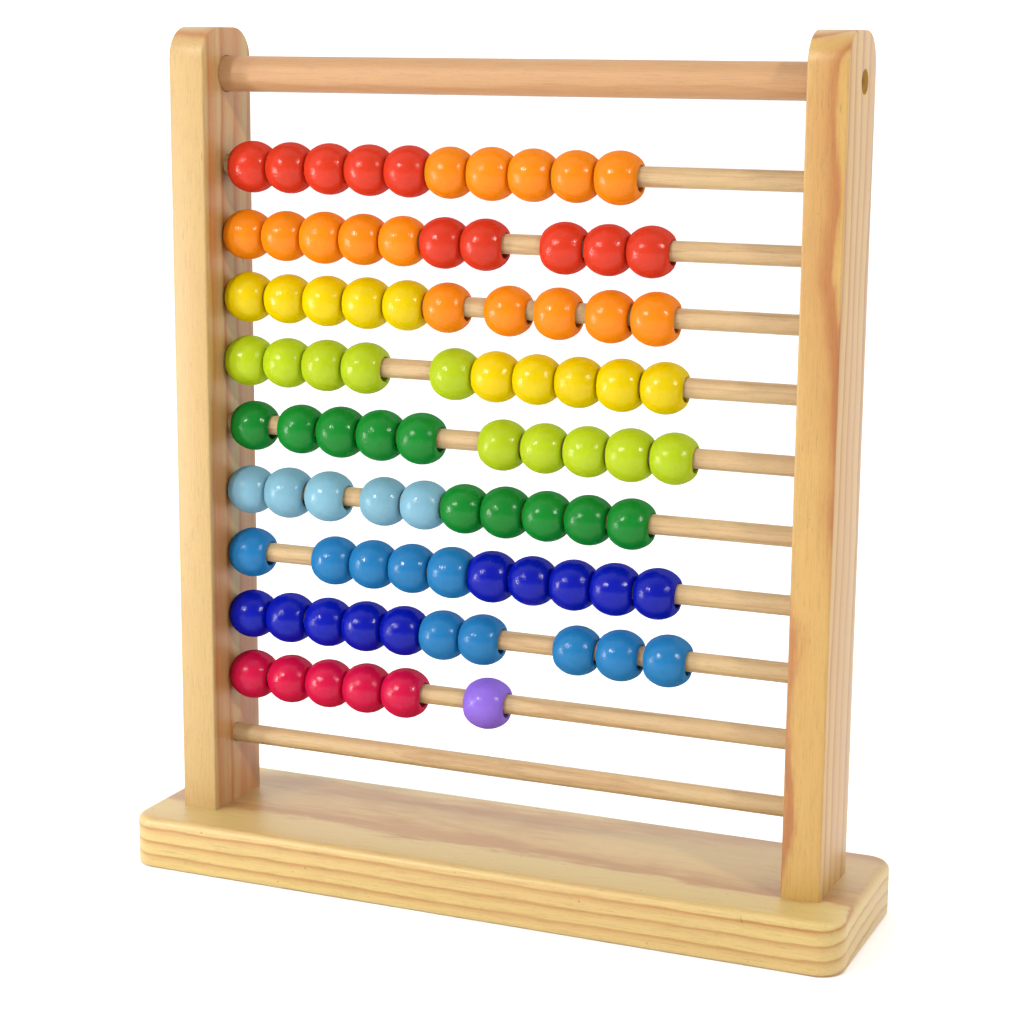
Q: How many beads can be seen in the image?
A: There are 86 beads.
